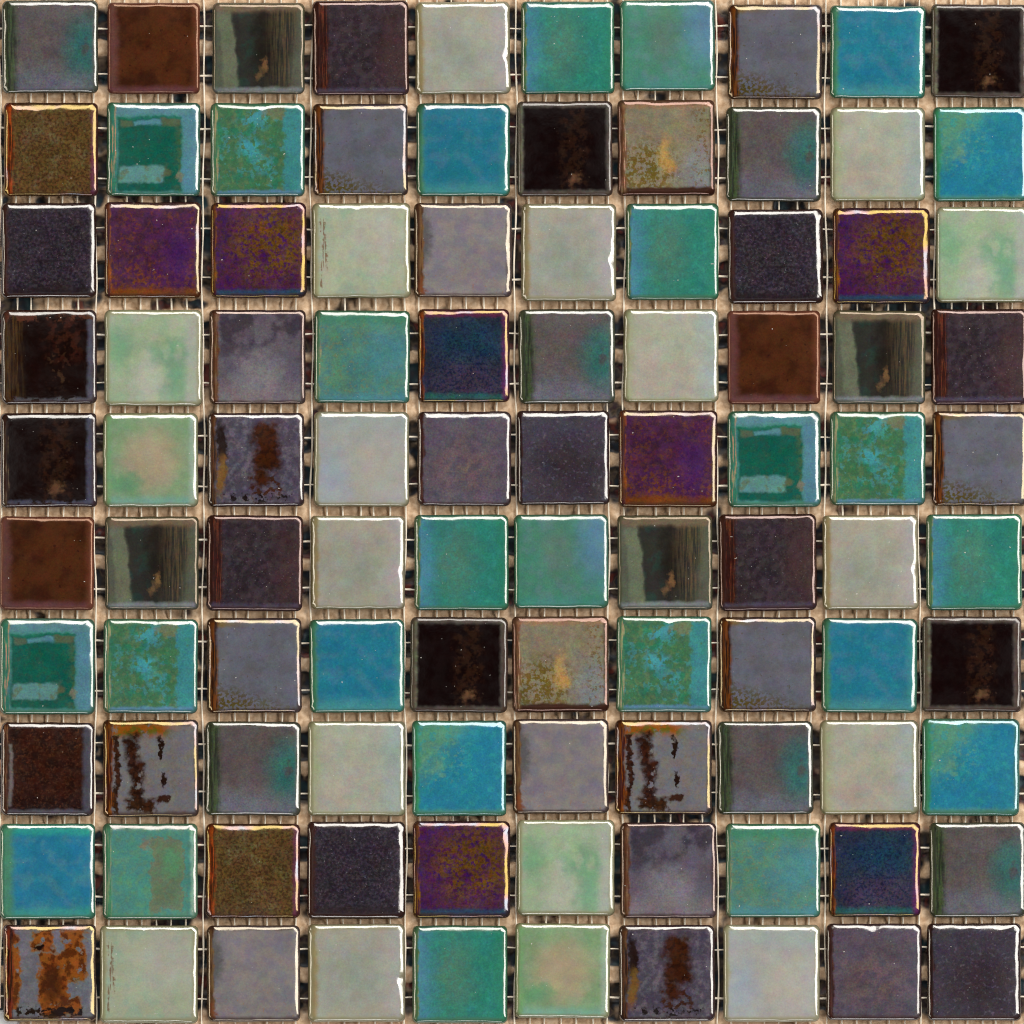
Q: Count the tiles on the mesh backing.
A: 100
